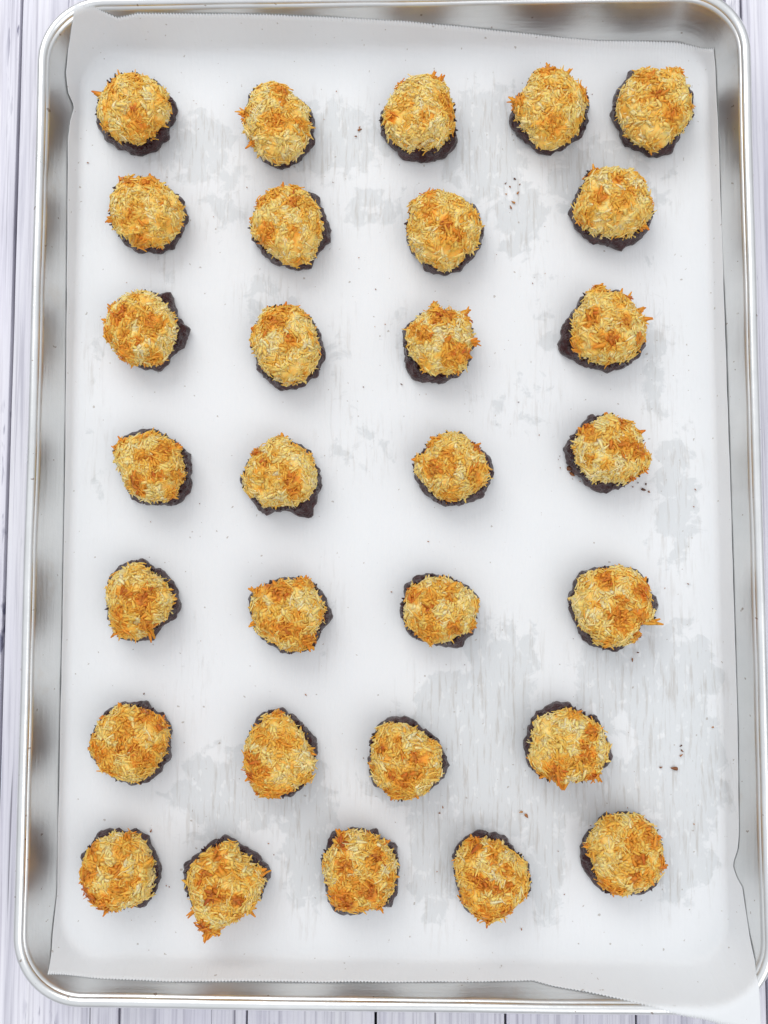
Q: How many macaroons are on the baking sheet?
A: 30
